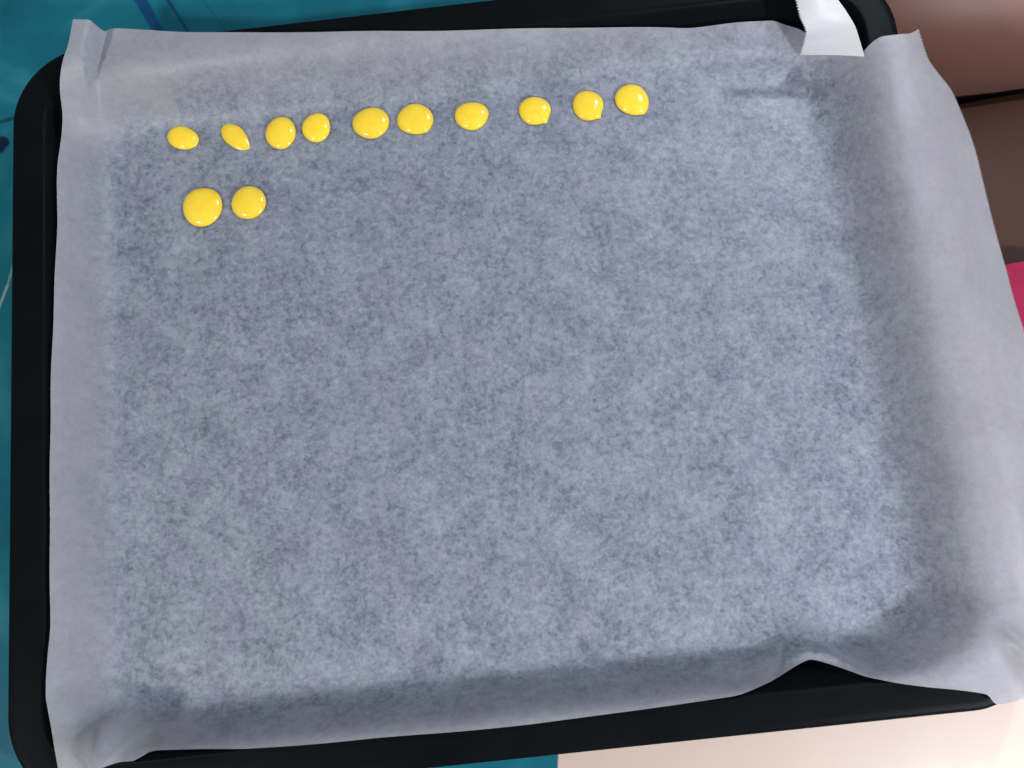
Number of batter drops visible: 12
